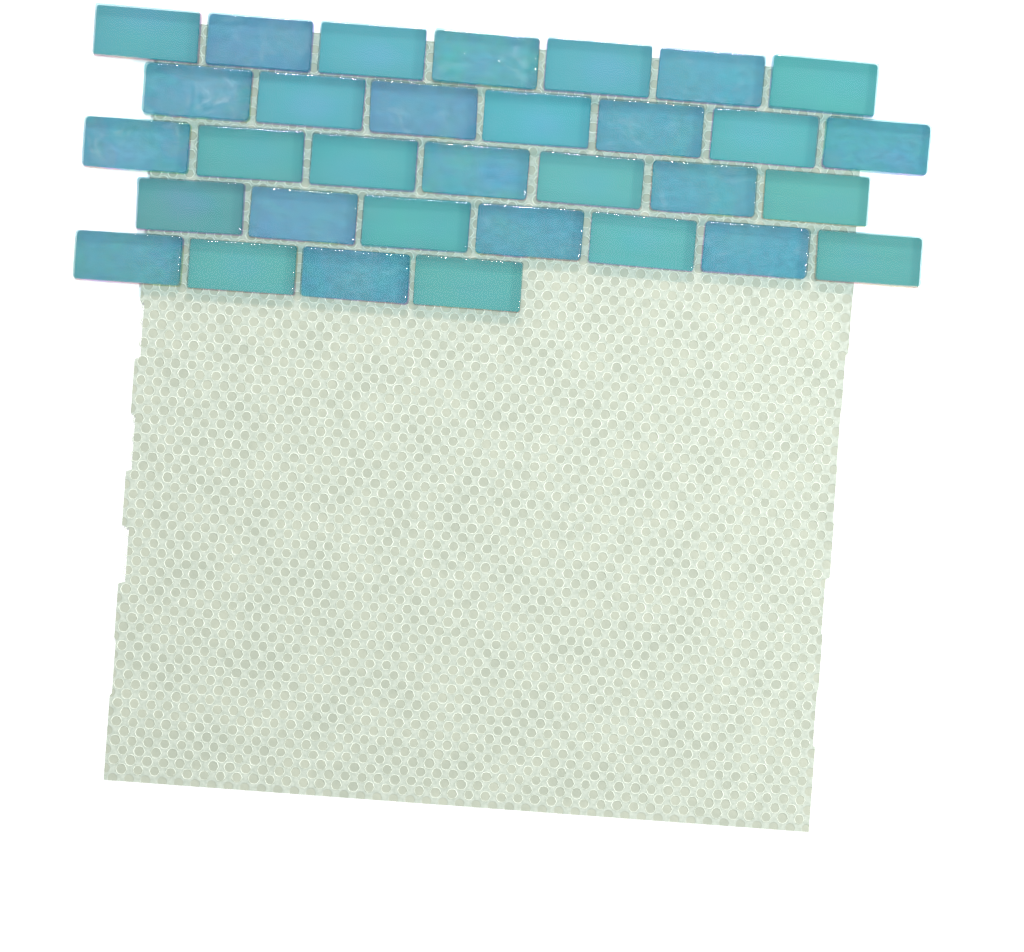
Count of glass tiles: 32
